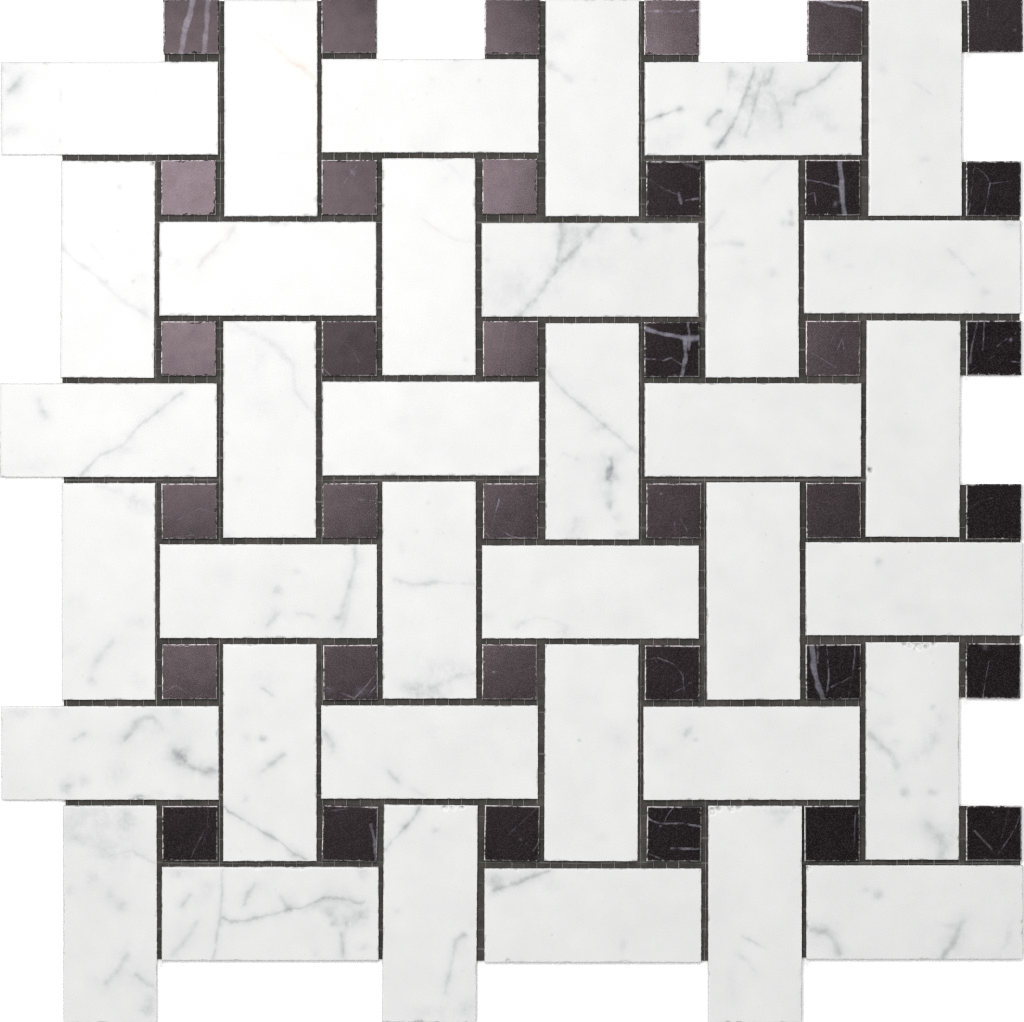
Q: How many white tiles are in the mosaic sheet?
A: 36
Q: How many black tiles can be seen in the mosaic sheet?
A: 36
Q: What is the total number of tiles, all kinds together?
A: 72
